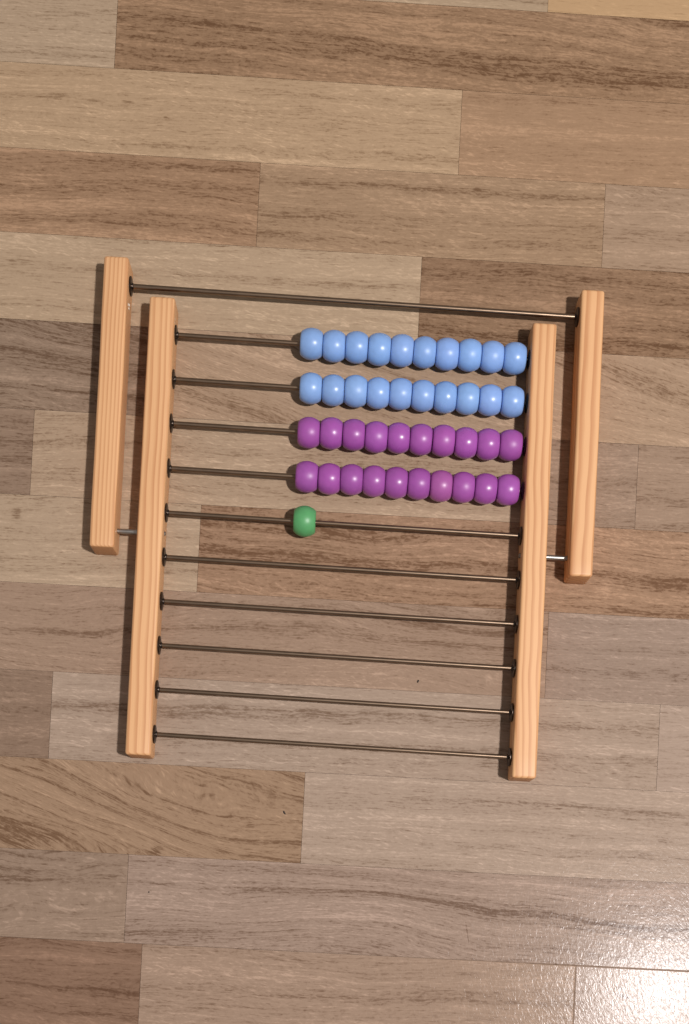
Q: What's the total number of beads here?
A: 41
